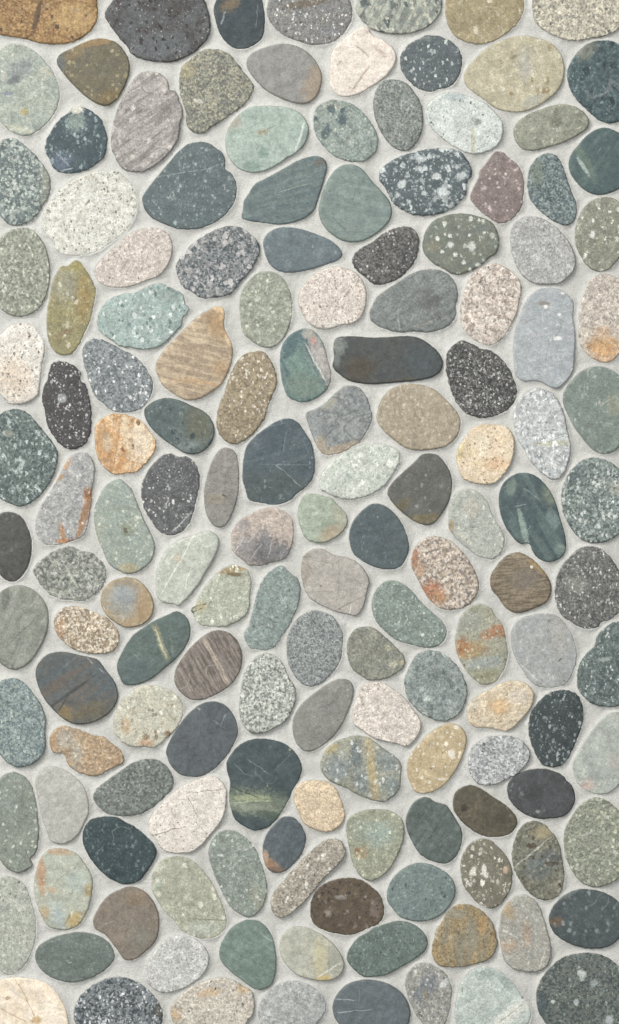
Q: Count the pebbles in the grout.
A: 150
